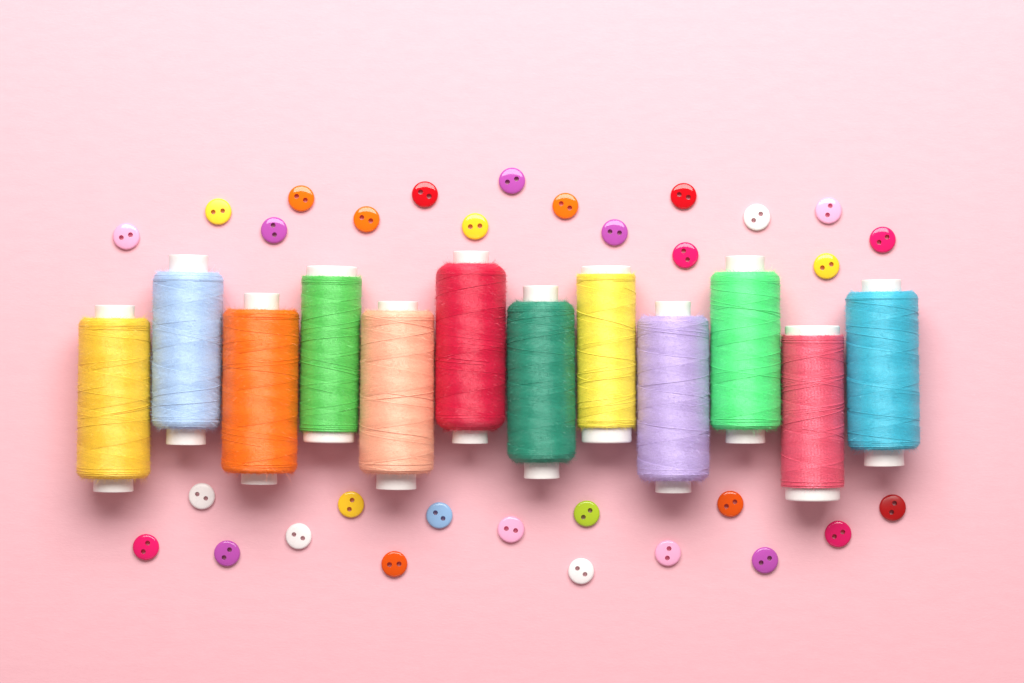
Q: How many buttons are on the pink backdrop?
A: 31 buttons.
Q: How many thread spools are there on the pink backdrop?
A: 12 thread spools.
